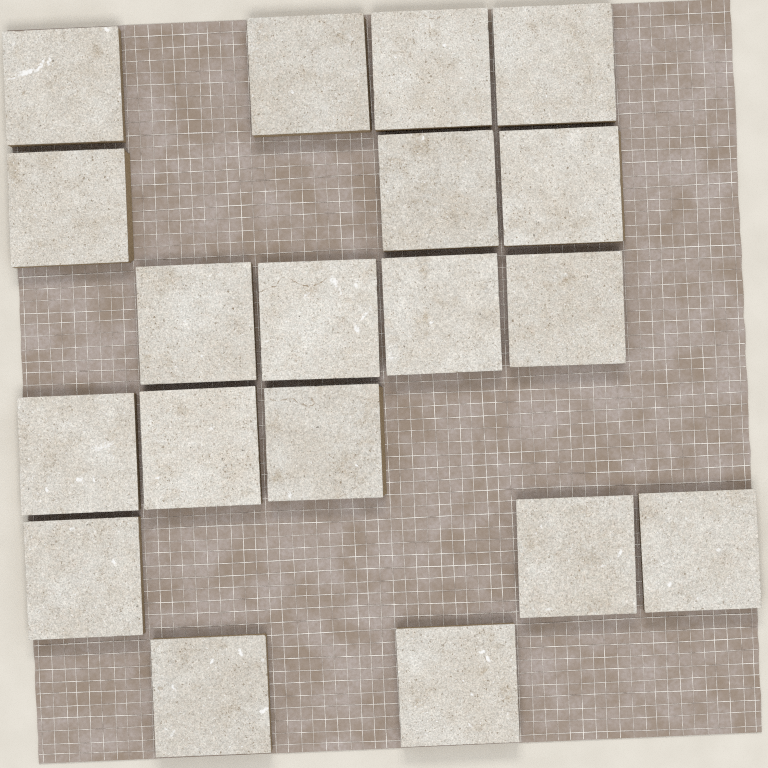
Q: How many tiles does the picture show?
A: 19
